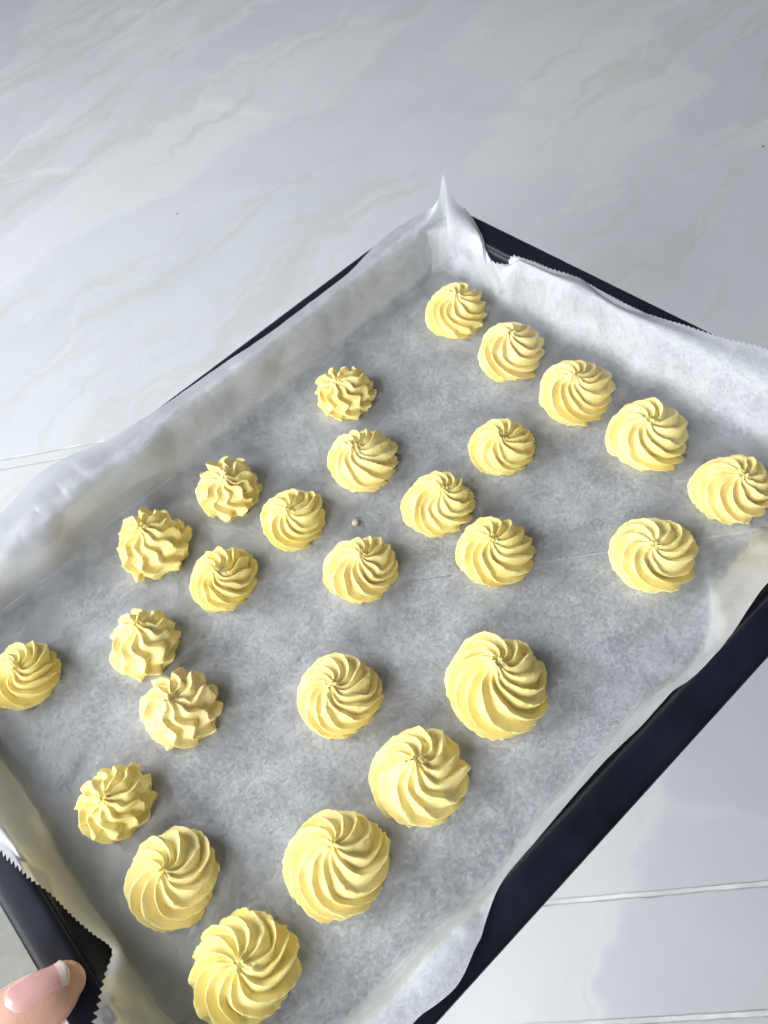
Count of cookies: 26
